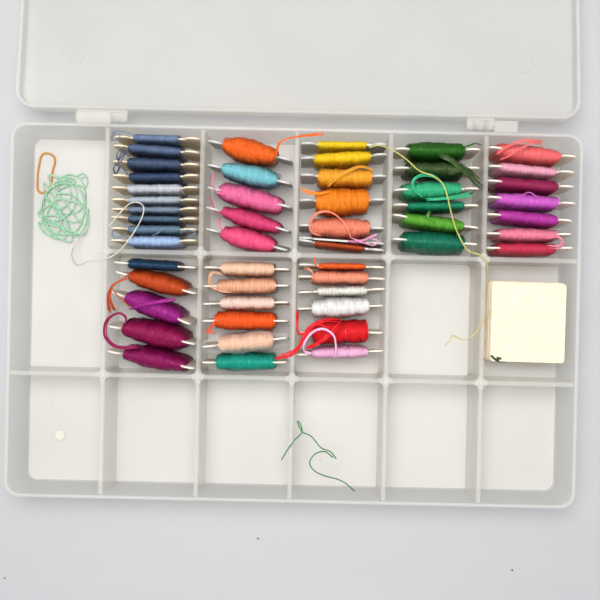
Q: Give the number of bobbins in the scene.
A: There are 52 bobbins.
